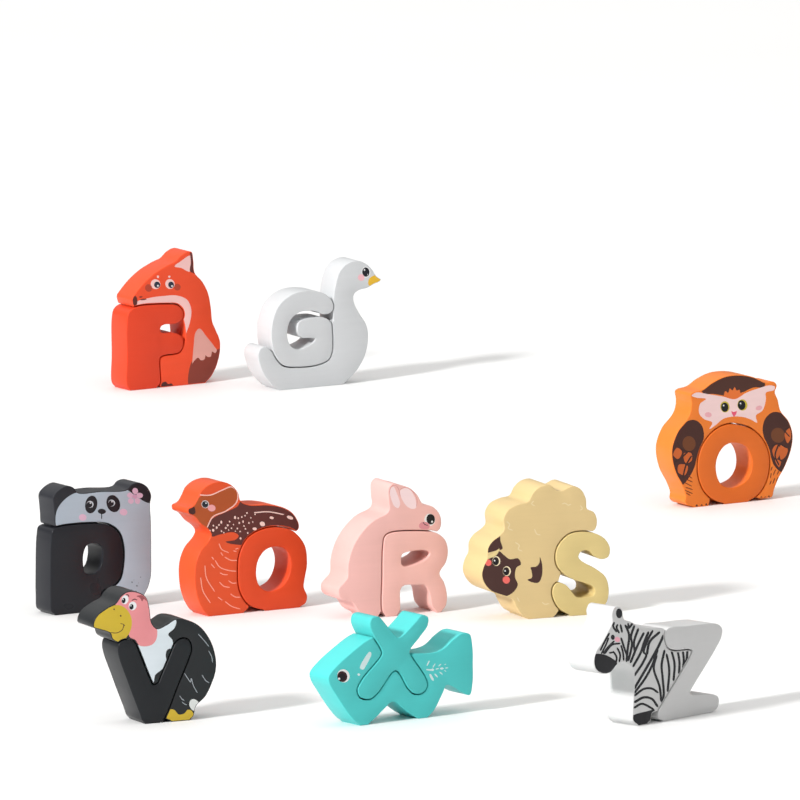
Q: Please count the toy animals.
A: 10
